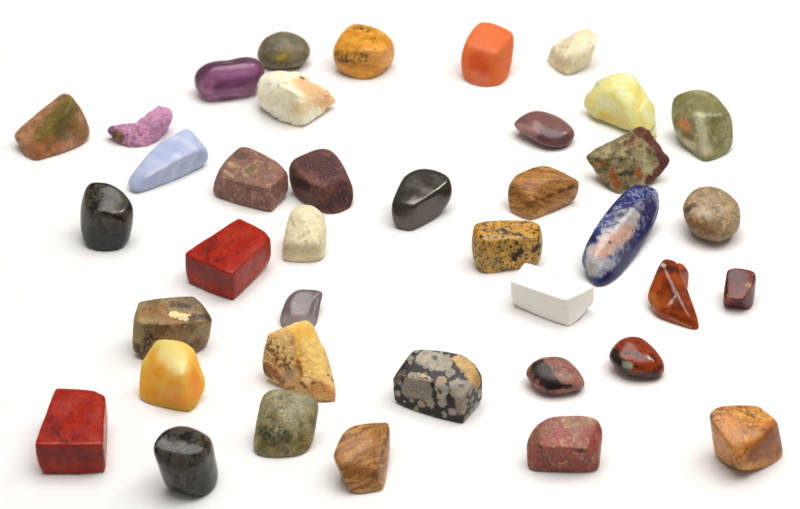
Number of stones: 39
